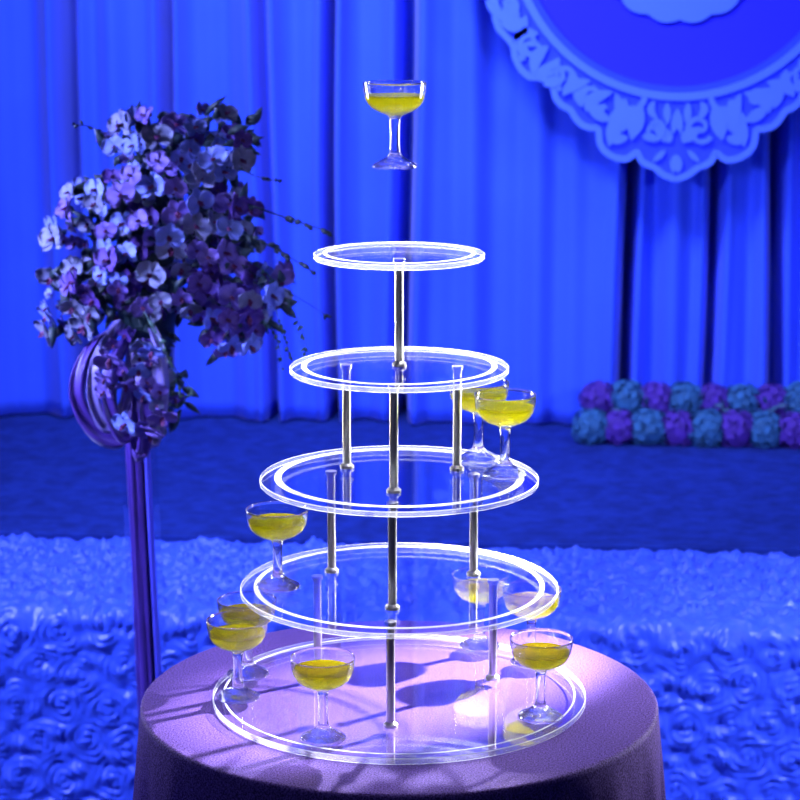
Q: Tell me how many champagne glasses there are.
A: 10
